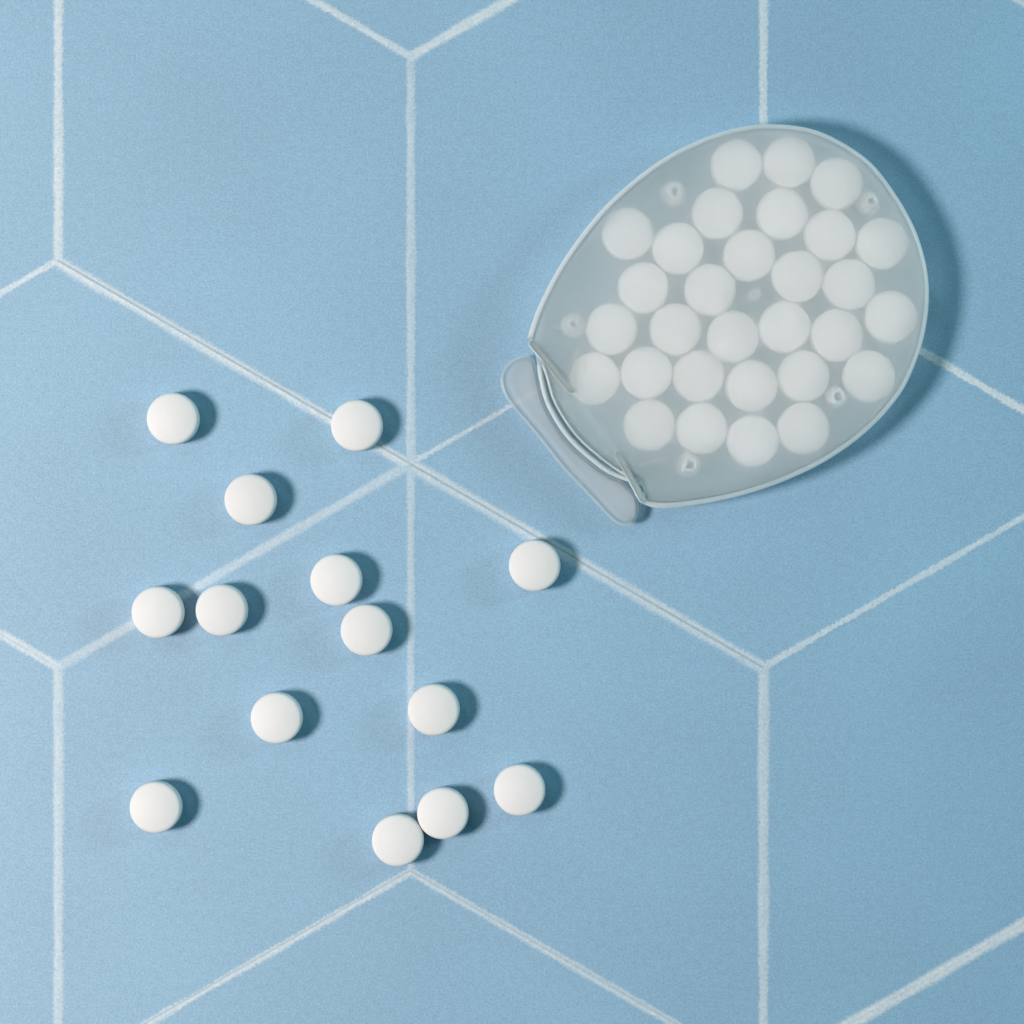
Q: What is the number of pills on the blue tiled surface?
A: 44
